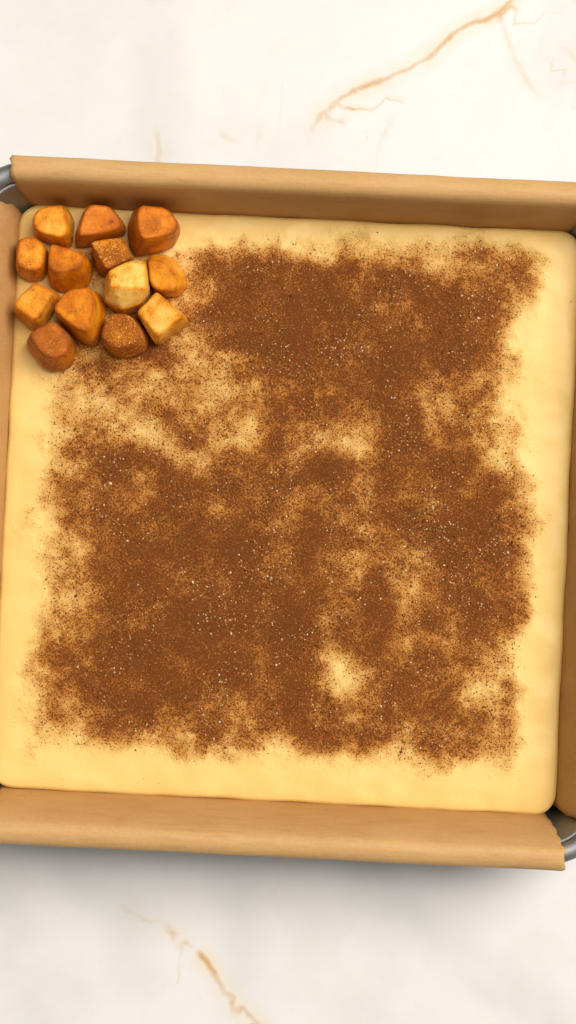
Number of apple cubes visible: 13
